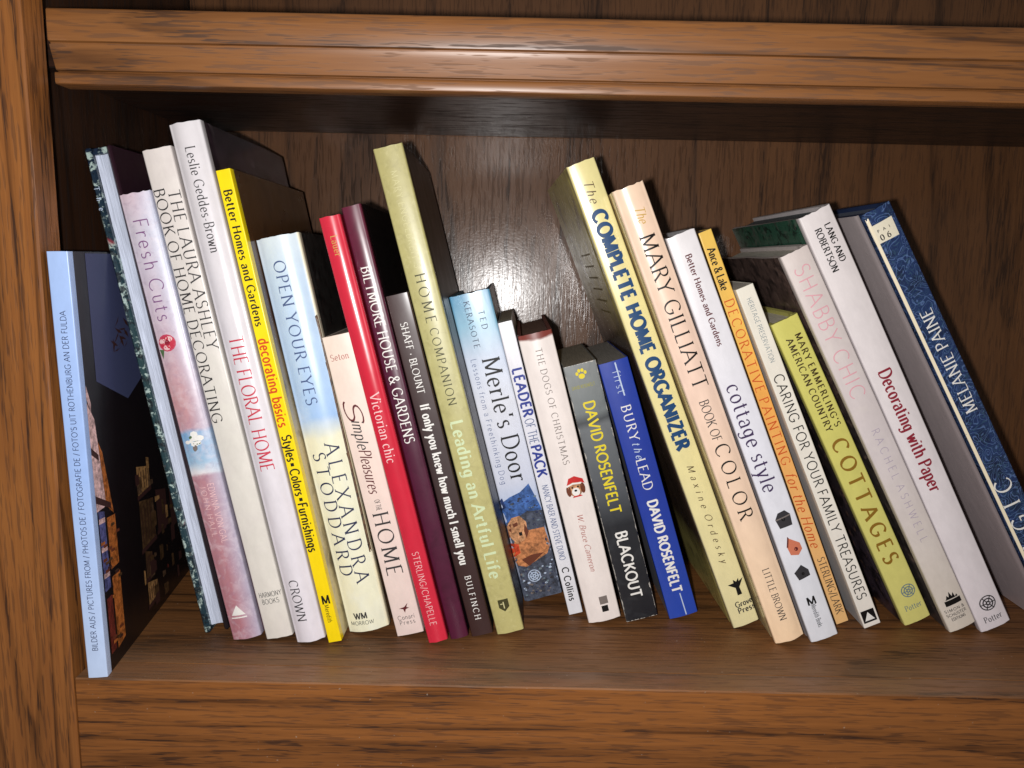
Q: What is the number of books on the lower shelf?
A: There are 26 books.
